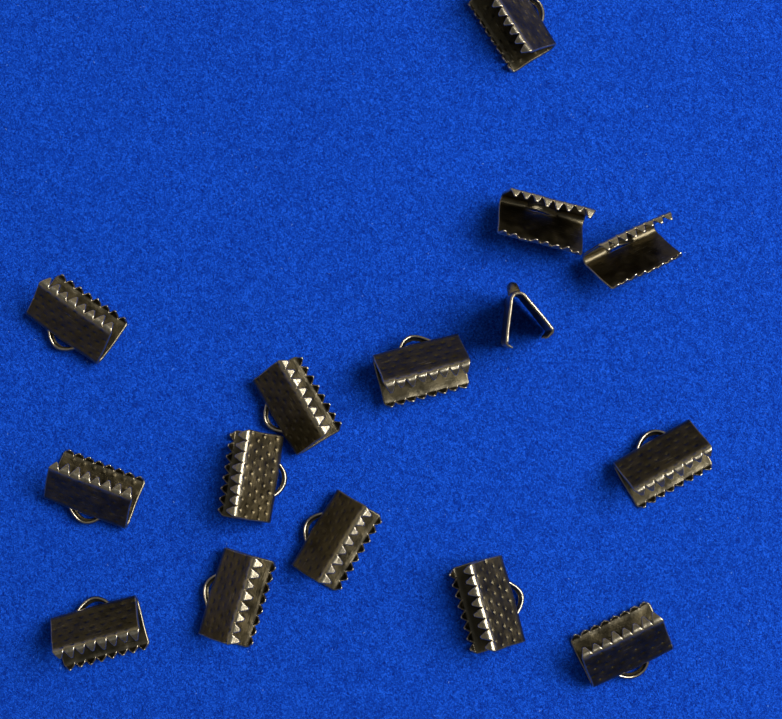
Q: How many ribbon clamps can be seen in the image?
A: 15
